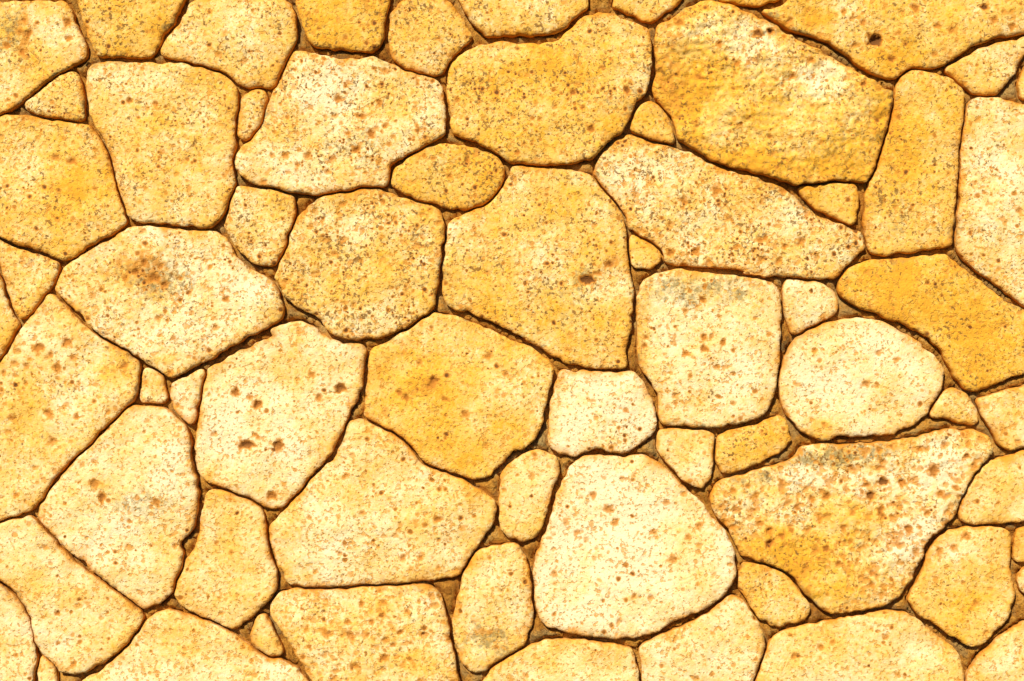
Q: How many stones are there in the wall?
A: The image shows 67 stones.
